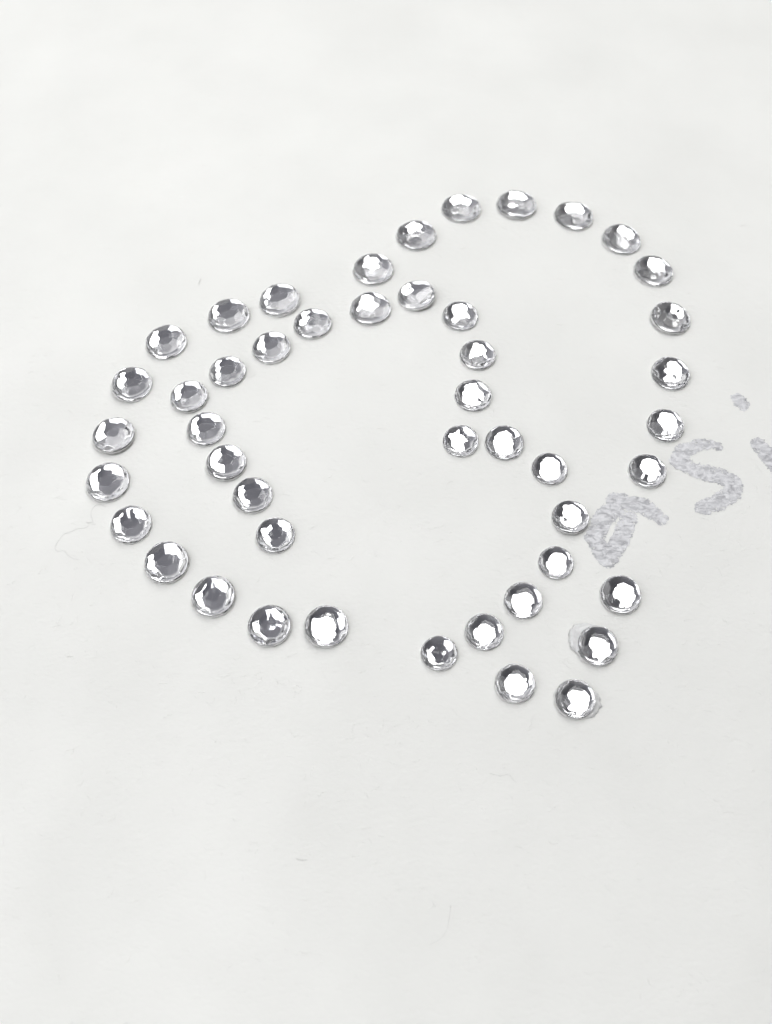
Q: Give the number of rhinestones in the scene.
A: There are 47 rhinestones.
